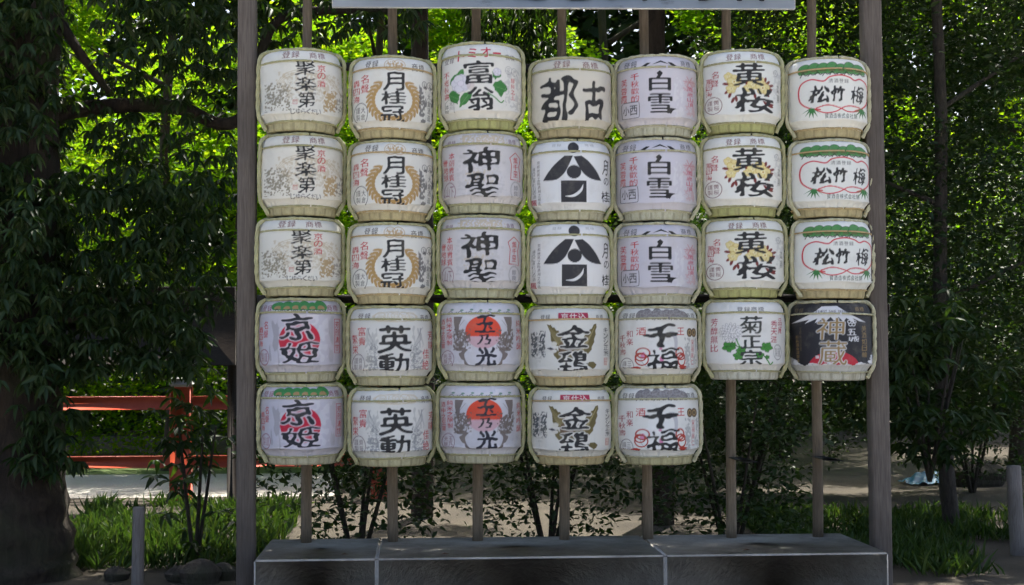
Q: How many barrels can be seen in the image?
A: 33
